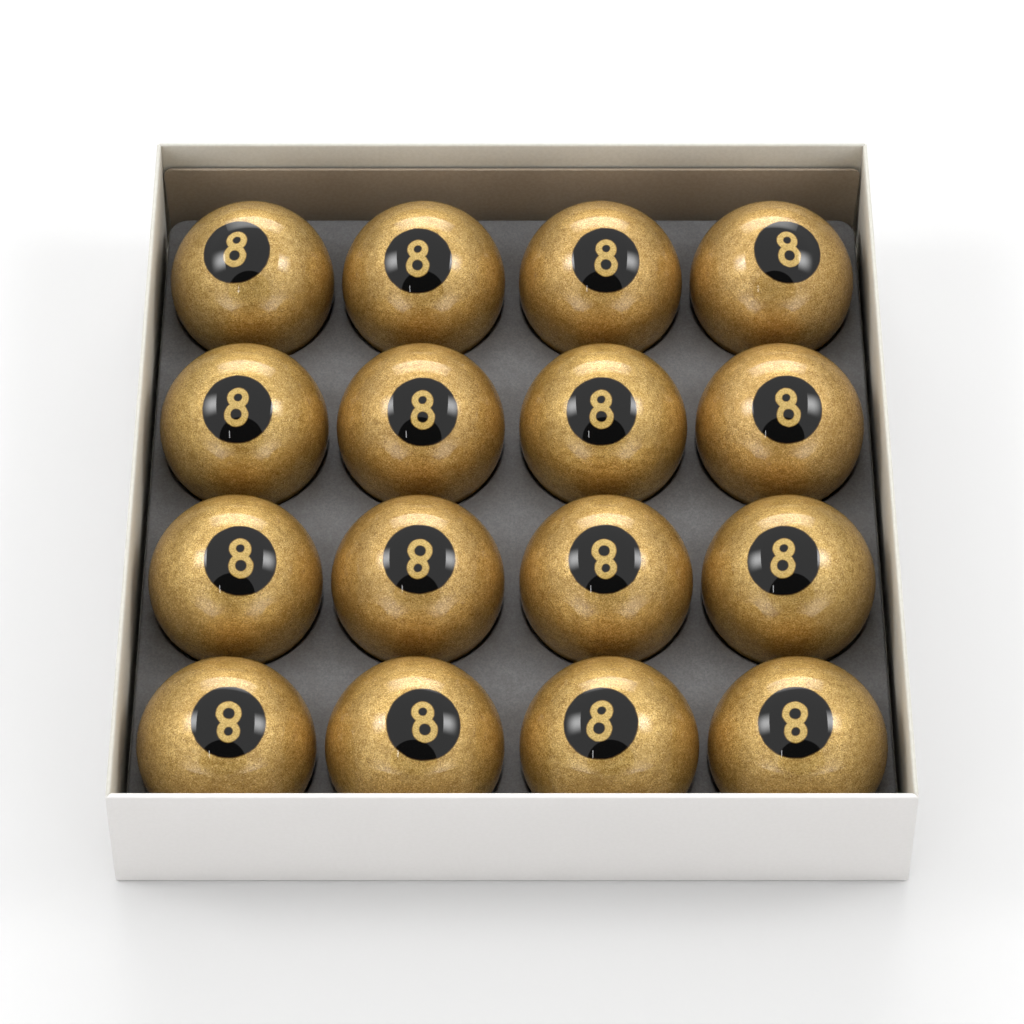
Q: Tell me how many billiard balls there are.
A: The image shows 16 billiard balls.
